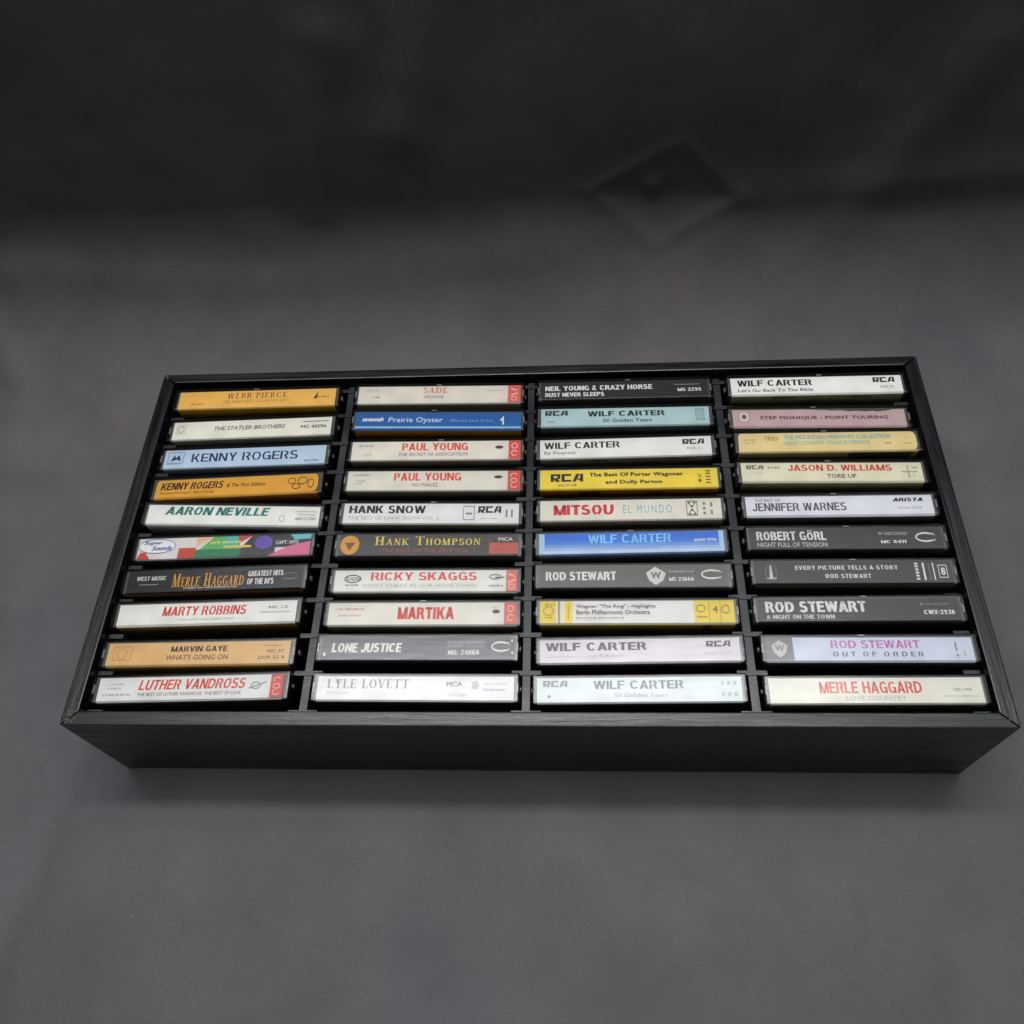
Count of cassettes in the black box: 40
